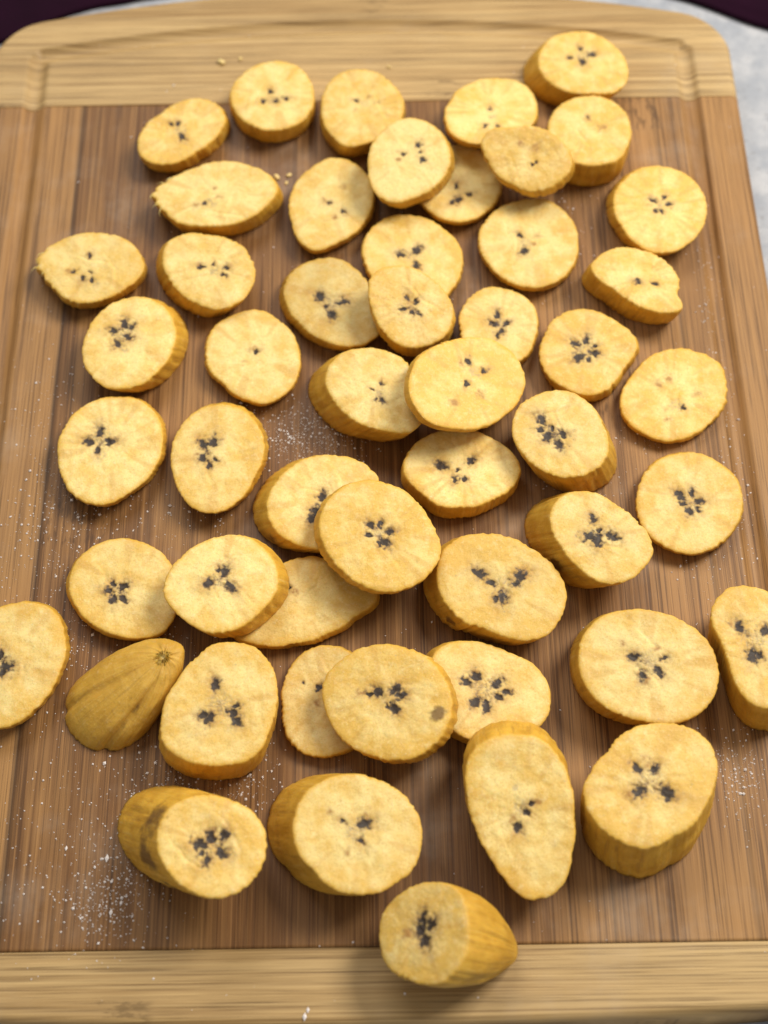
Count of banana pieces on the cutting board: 51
